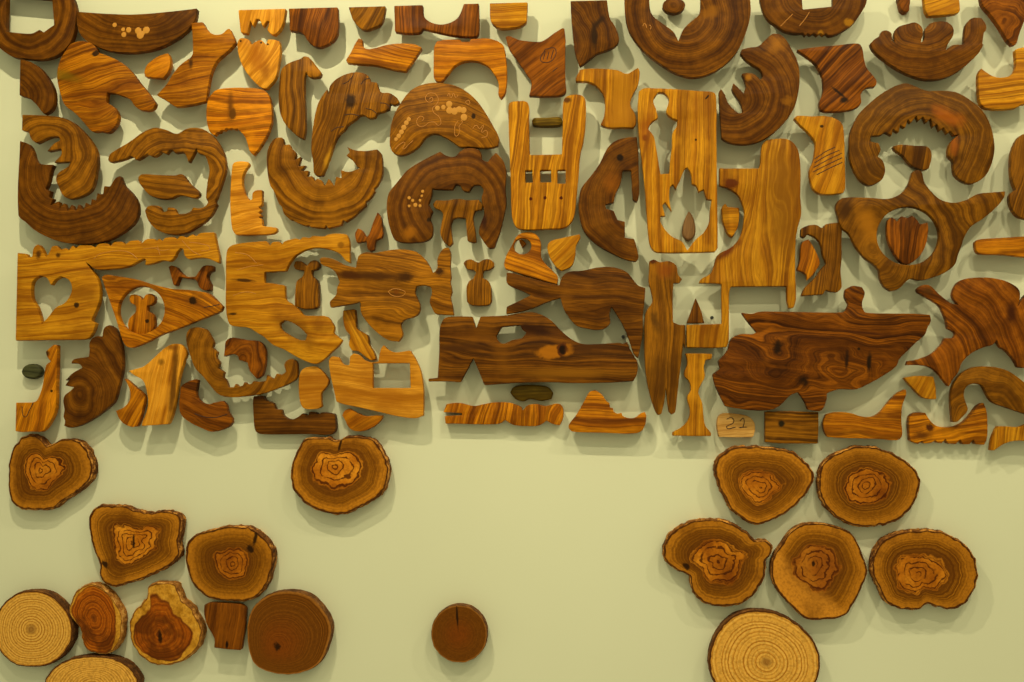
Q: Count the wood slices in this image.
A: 16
